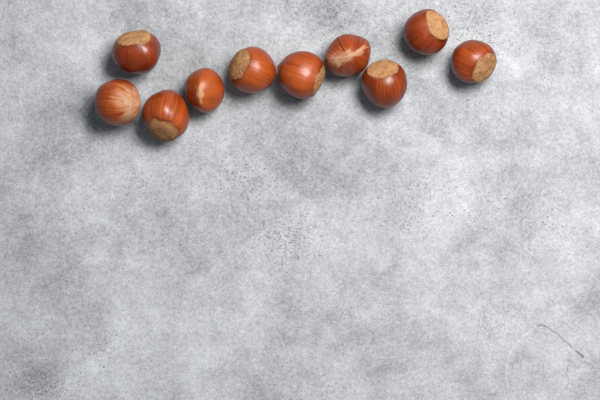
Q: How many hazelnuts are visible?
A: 10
